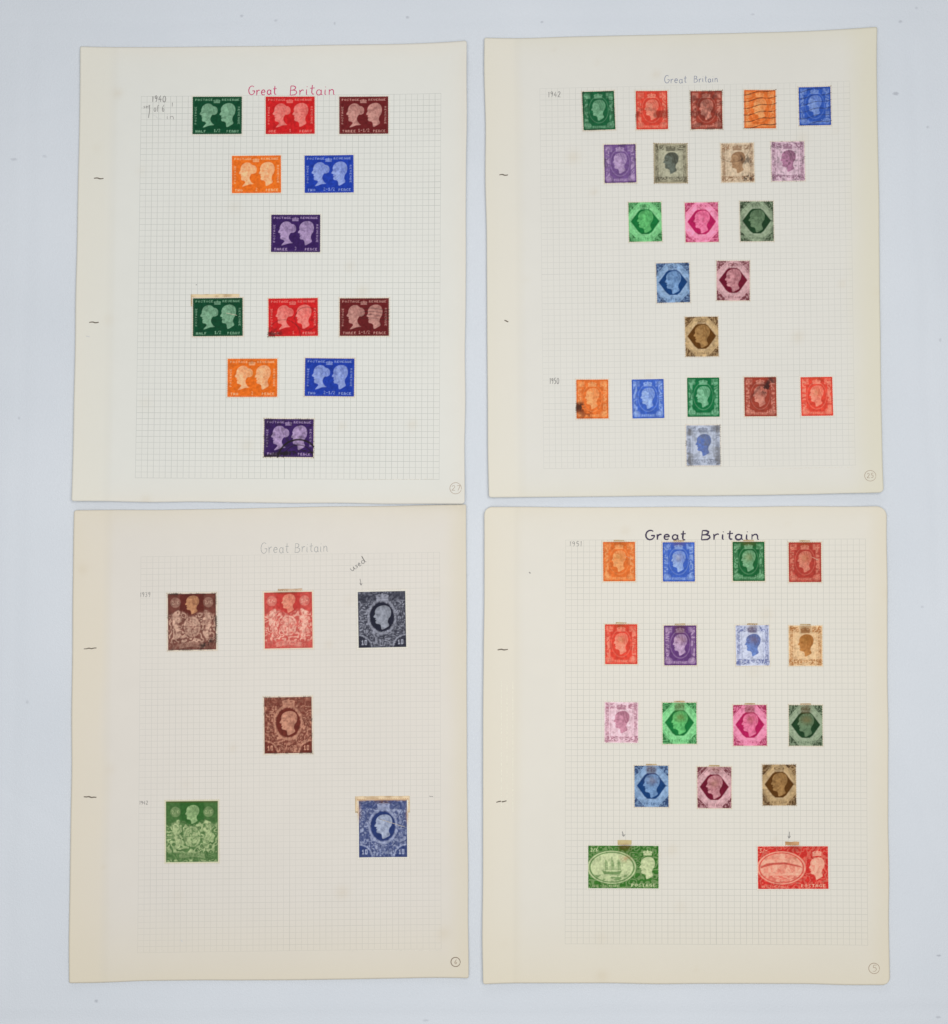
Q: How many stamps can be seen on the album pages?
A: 56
